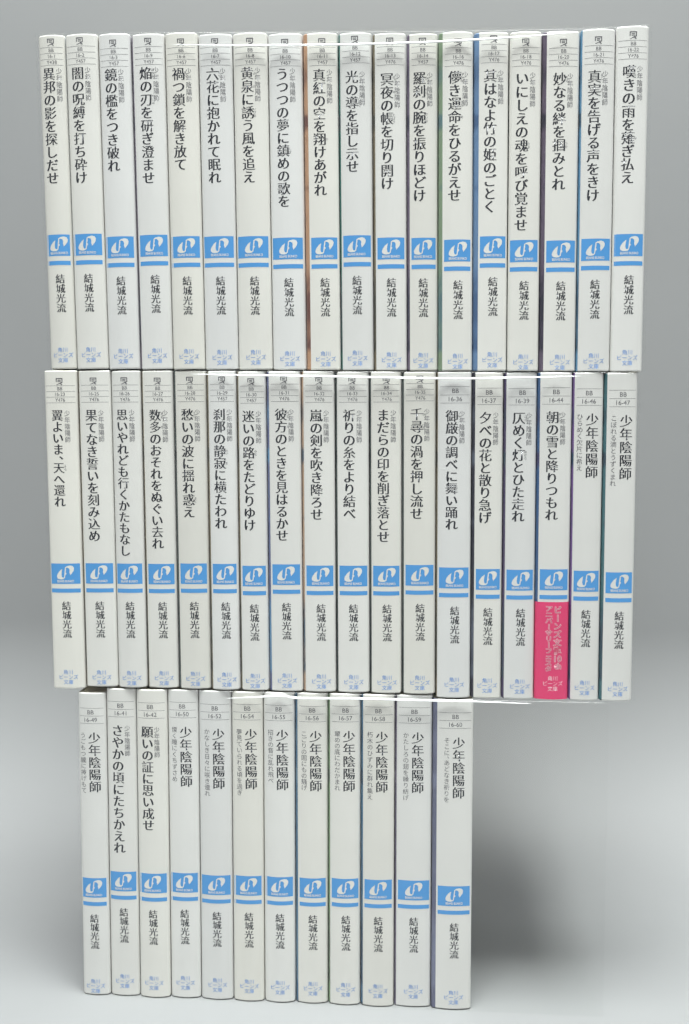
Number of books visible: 48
